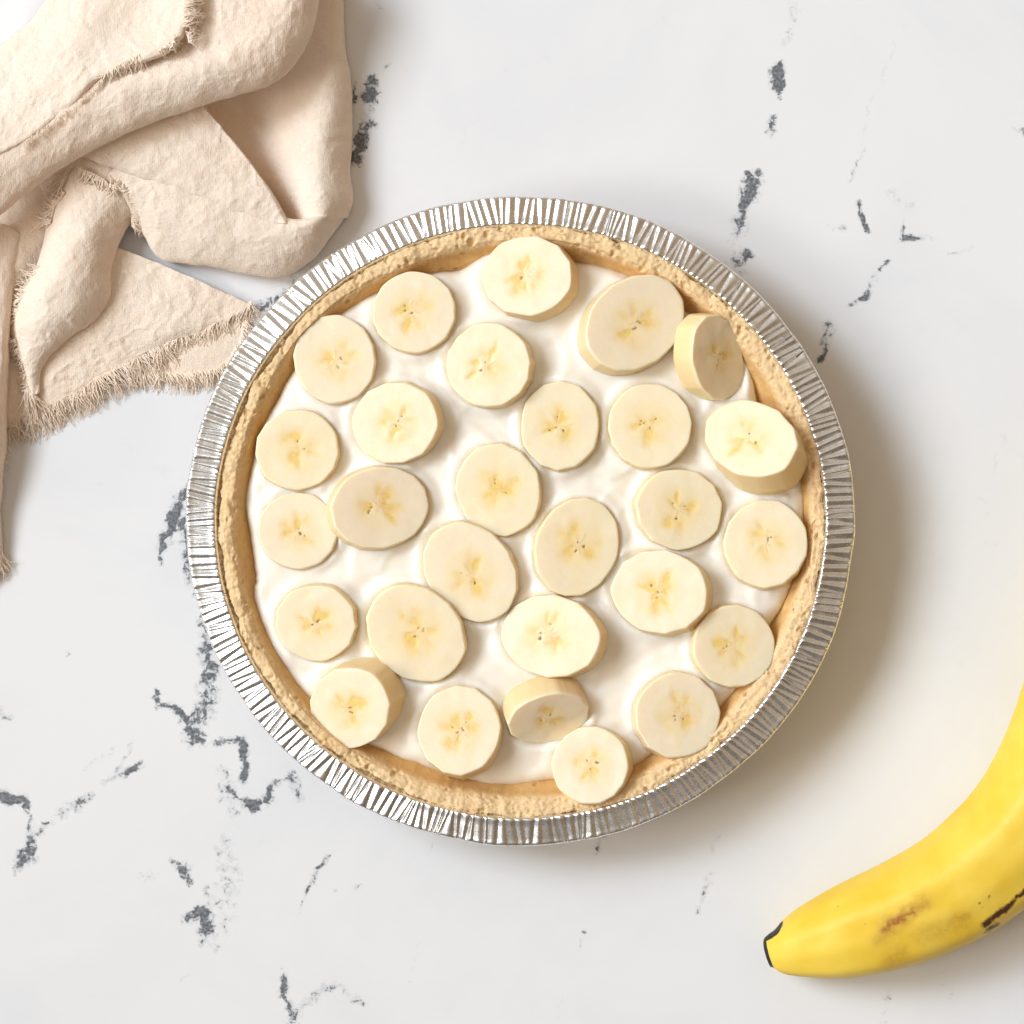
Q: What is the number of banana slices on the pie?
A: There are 28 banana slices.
